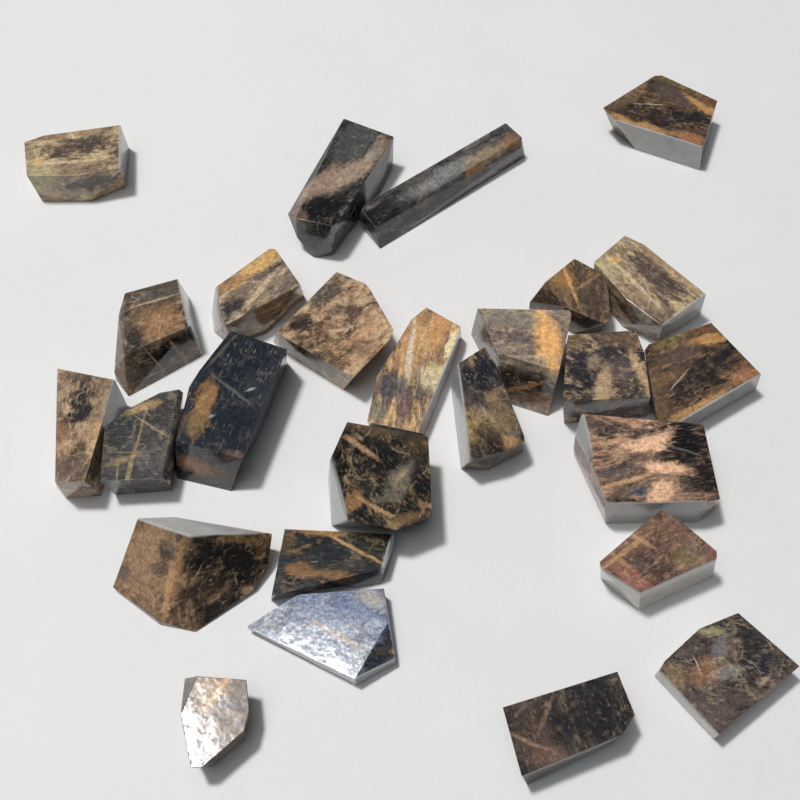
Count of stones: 26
